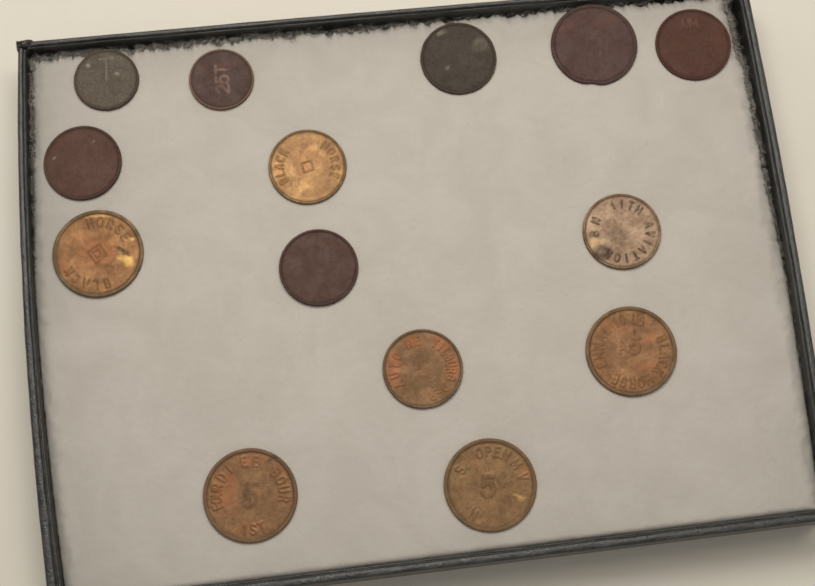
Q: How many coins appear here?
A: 14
